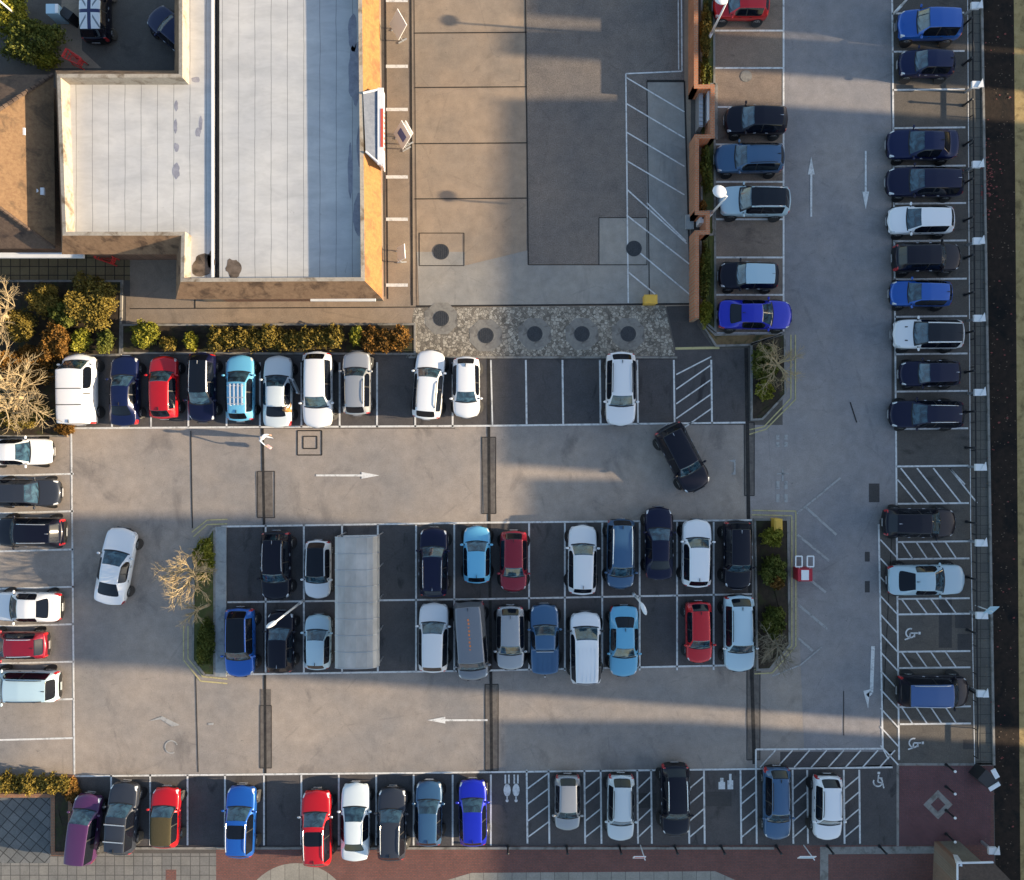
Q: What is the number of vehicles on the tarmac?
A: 75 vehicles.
